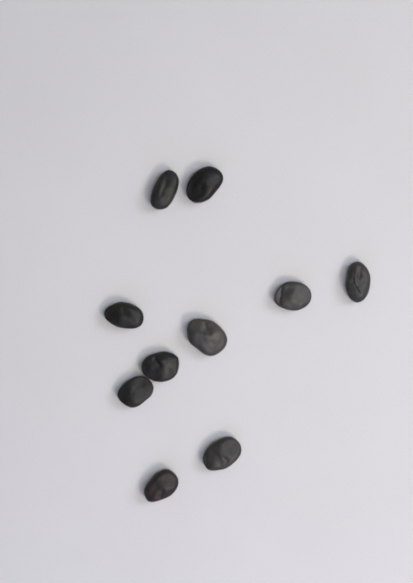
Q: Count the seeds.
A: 10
